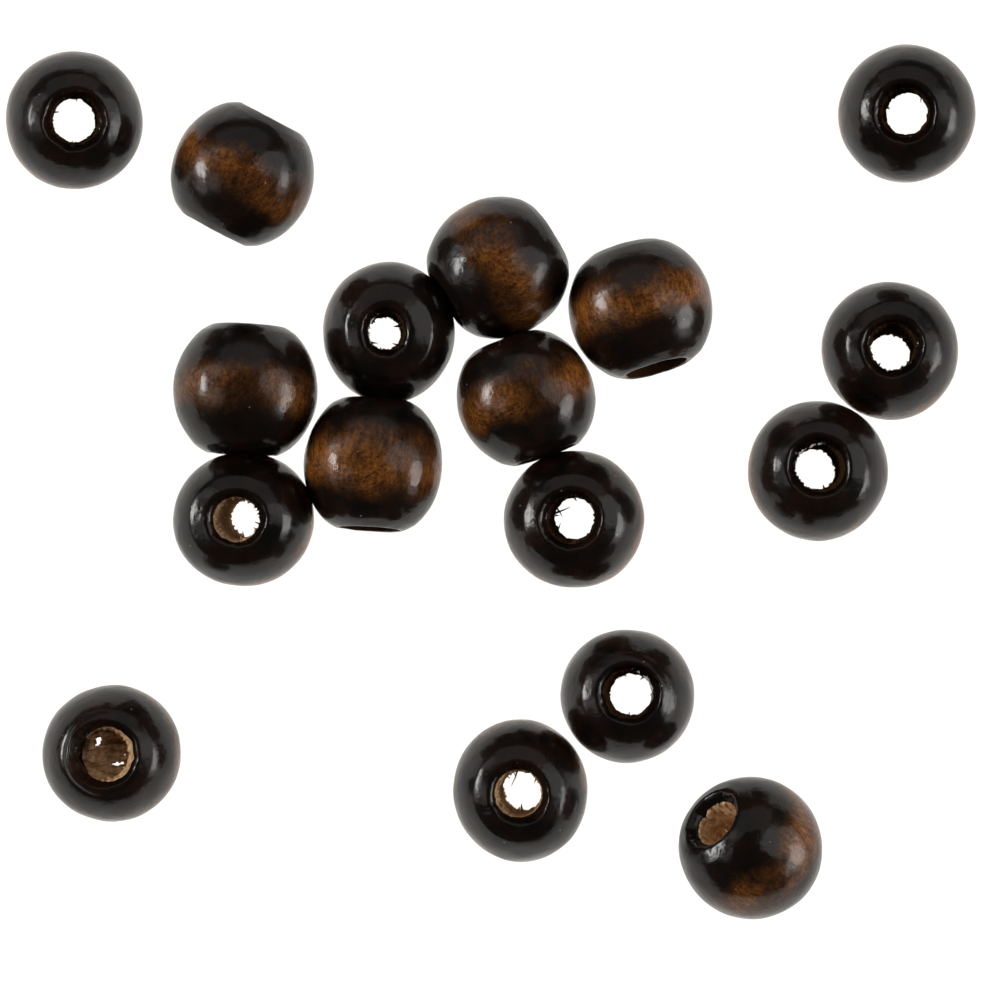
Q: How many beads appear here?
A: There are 17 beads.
